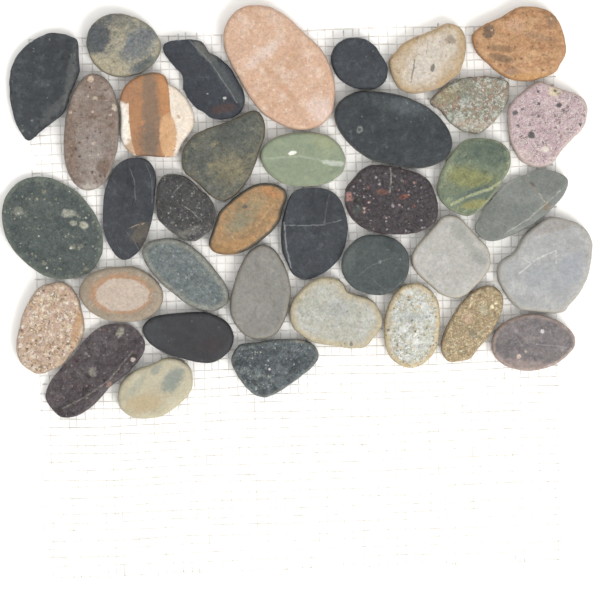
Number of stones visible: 37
